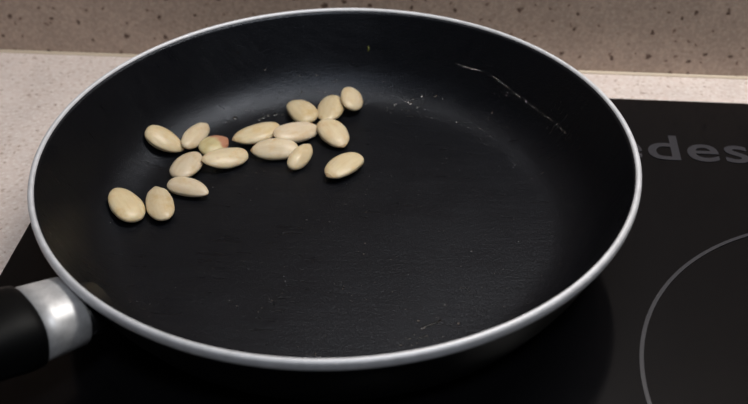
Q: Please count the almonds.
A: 17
